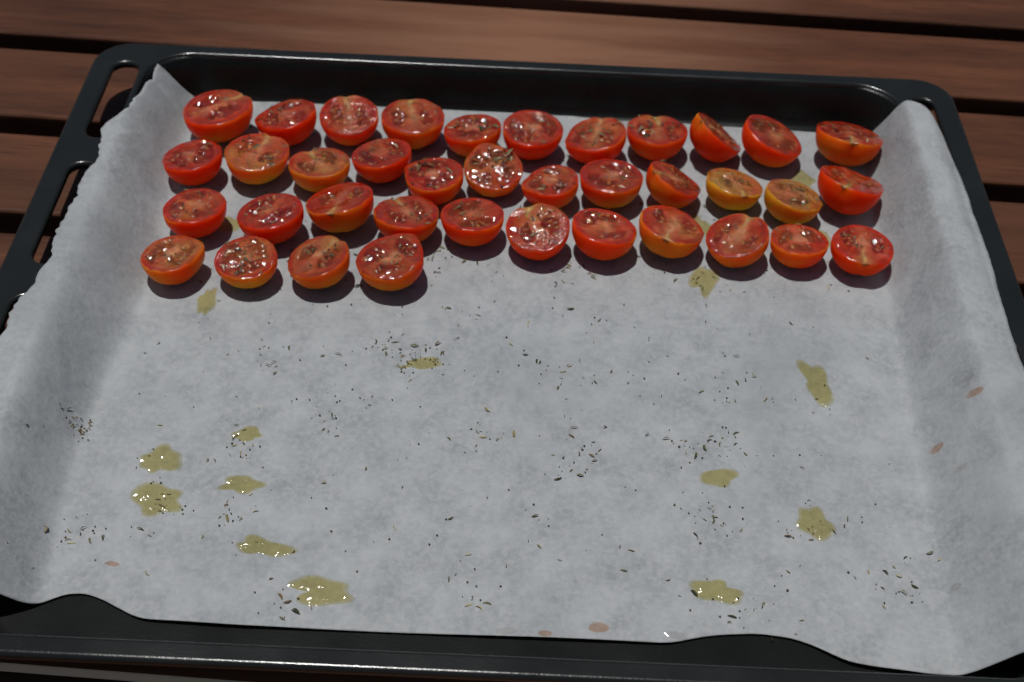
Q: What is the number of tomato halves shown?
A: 38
